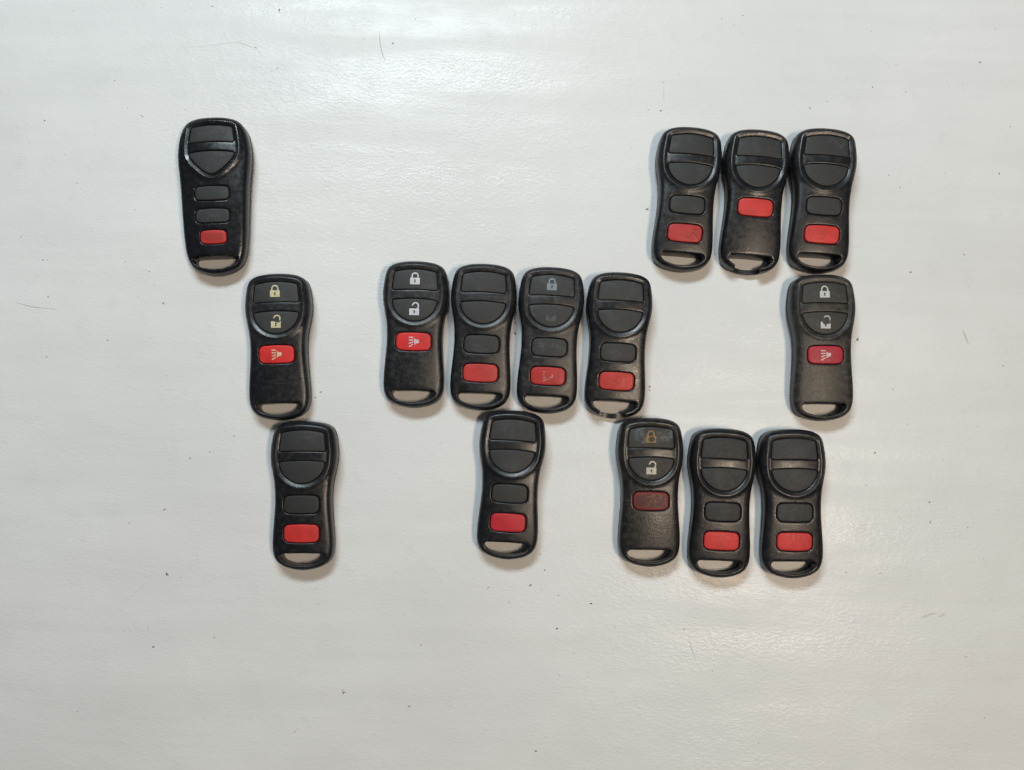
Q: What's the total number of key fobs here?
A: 15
